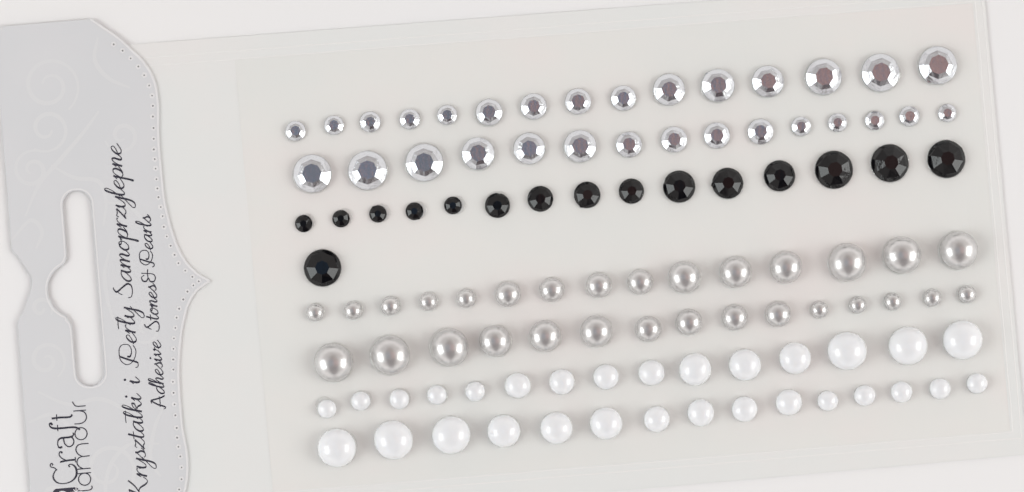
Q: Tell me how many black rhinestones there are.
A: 16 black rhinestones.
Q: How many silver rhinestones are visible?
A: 30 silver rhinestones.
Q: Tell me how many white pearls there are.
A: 30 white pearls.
